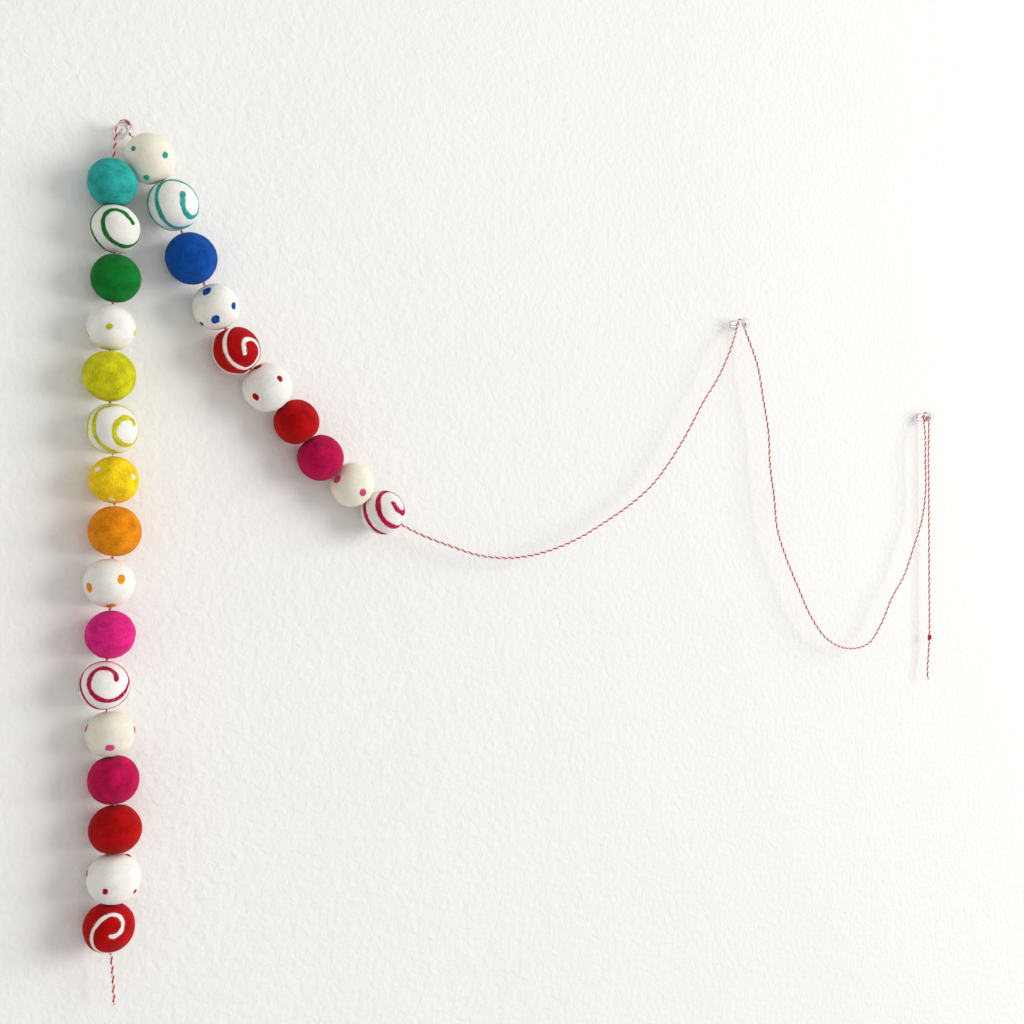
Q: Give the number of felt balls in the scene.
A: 26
